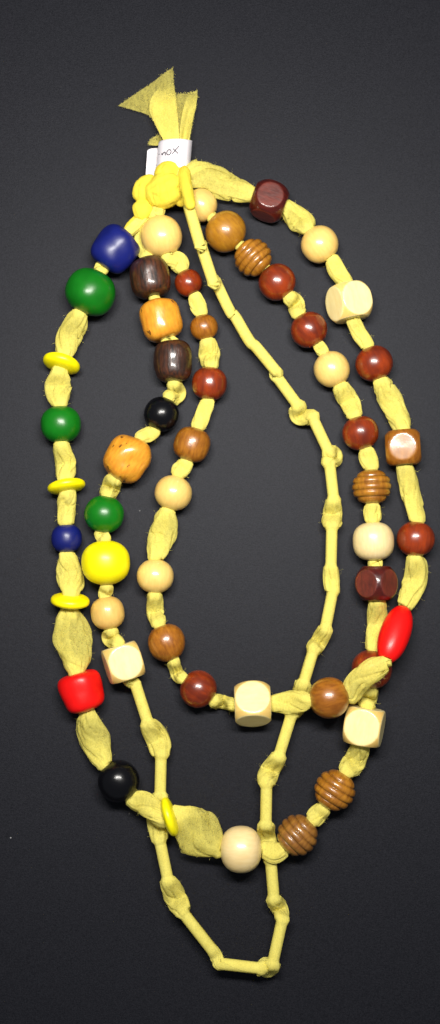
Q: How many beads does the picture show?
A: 52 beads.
